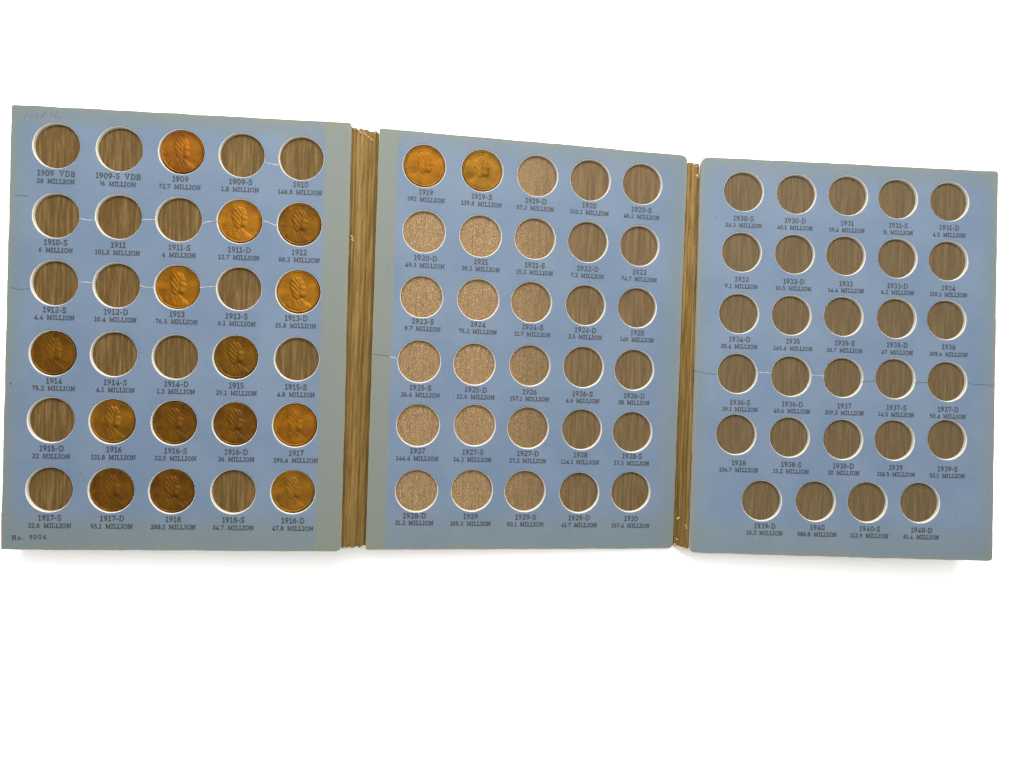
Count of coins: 16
